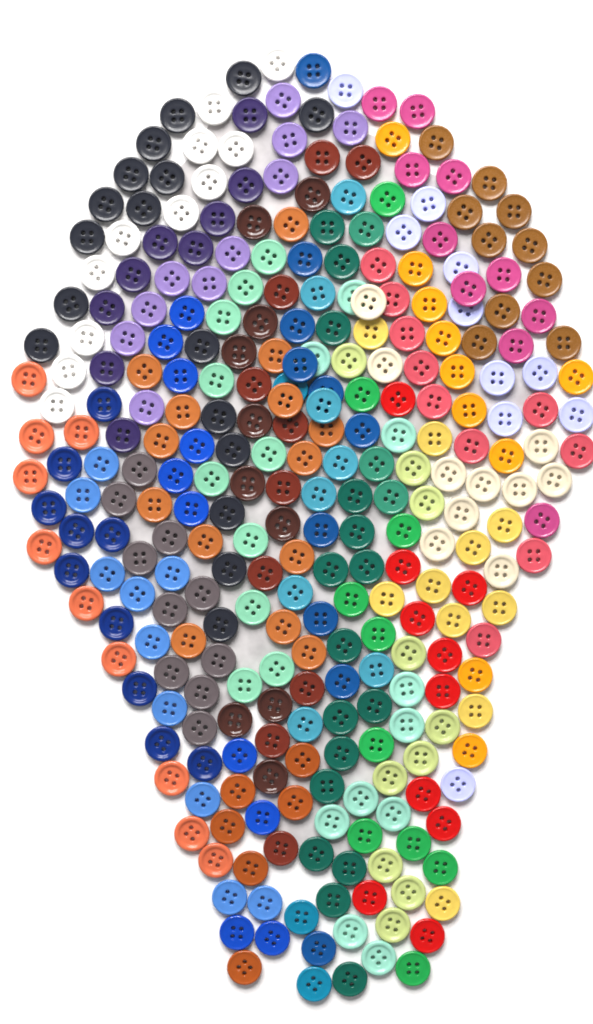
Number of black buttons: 17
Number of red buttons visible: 10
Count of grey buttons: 10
